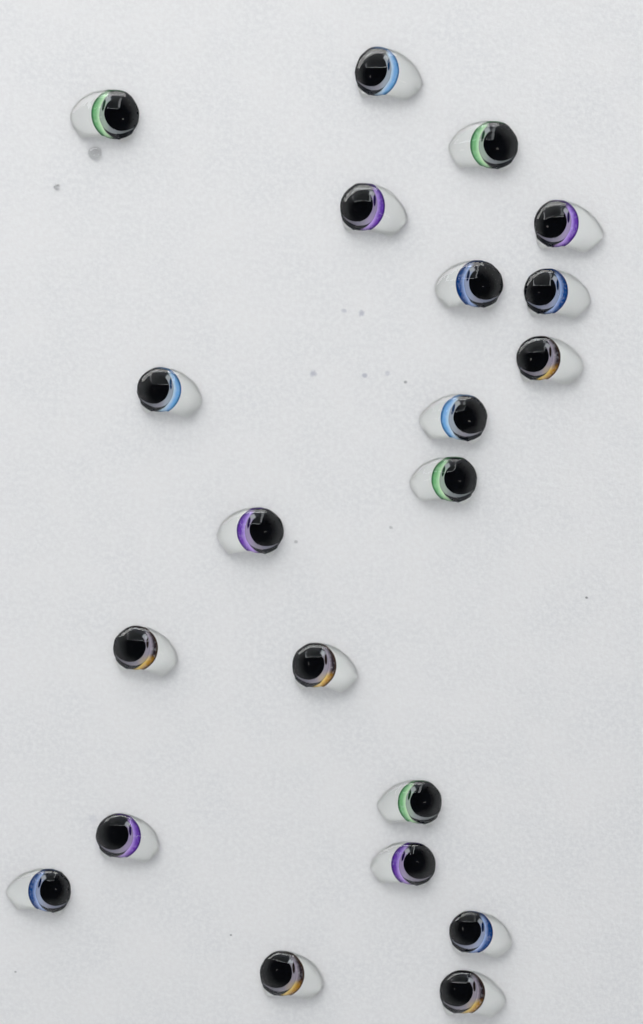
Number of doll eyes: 21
